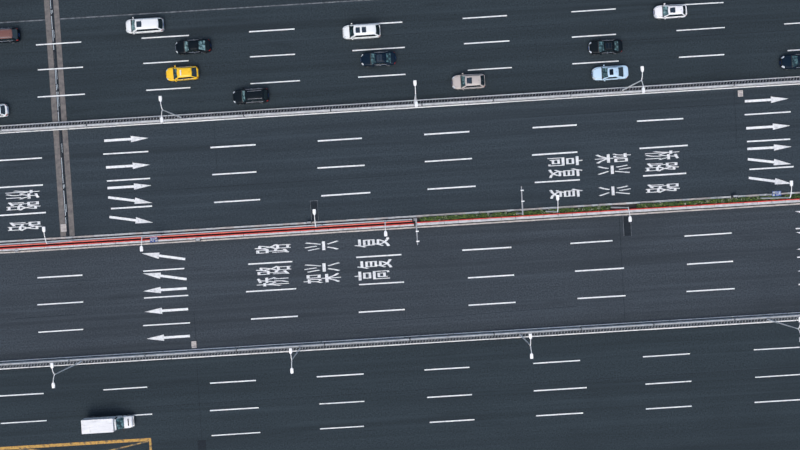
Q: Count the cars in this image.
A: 13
